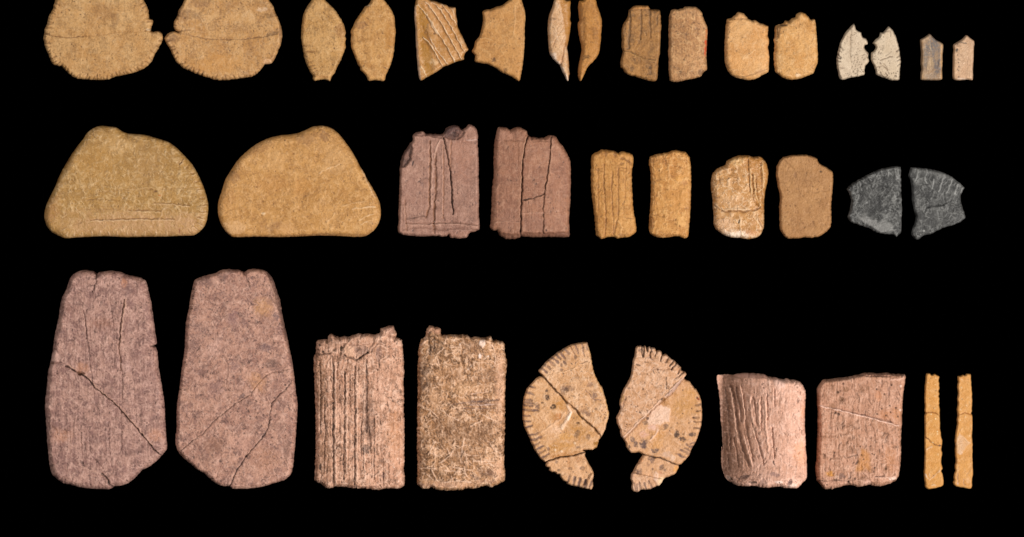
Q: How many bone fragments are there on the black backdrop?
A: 36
